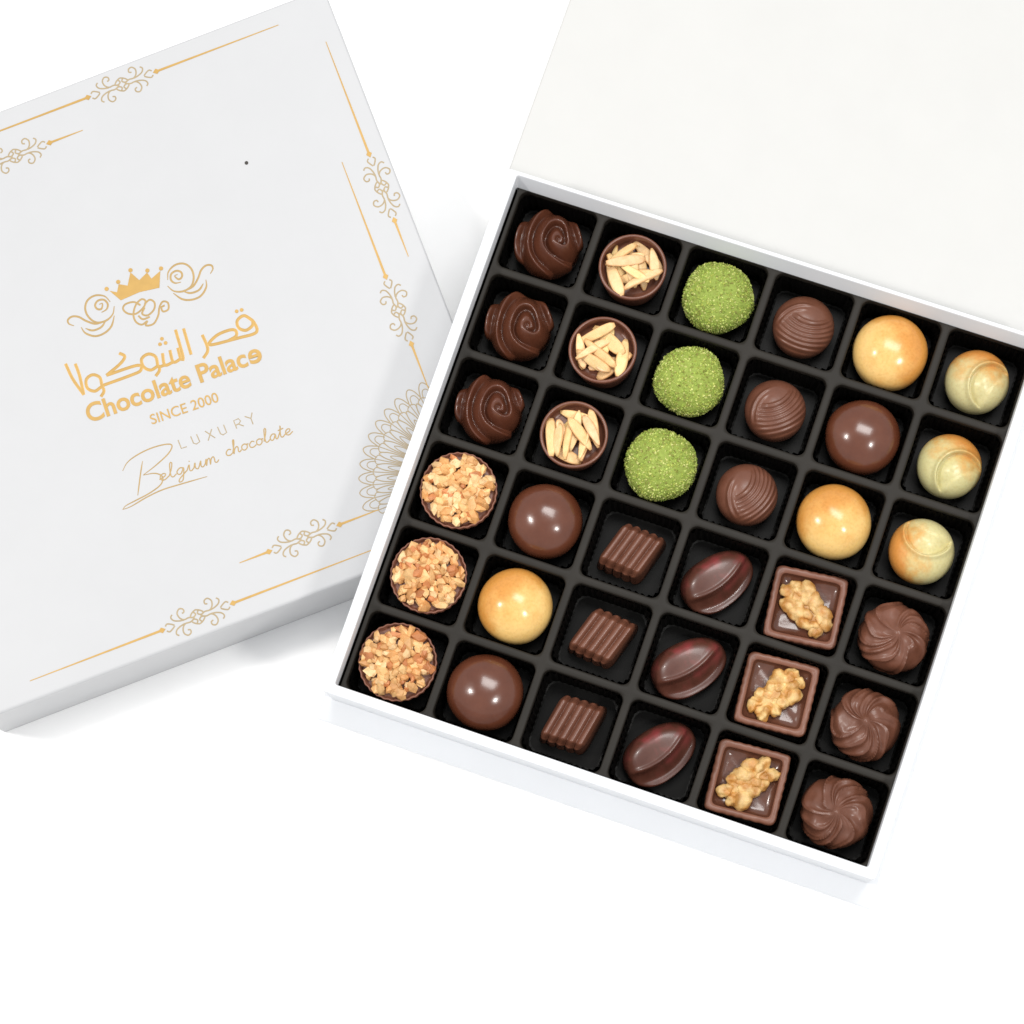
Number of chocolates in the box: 36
